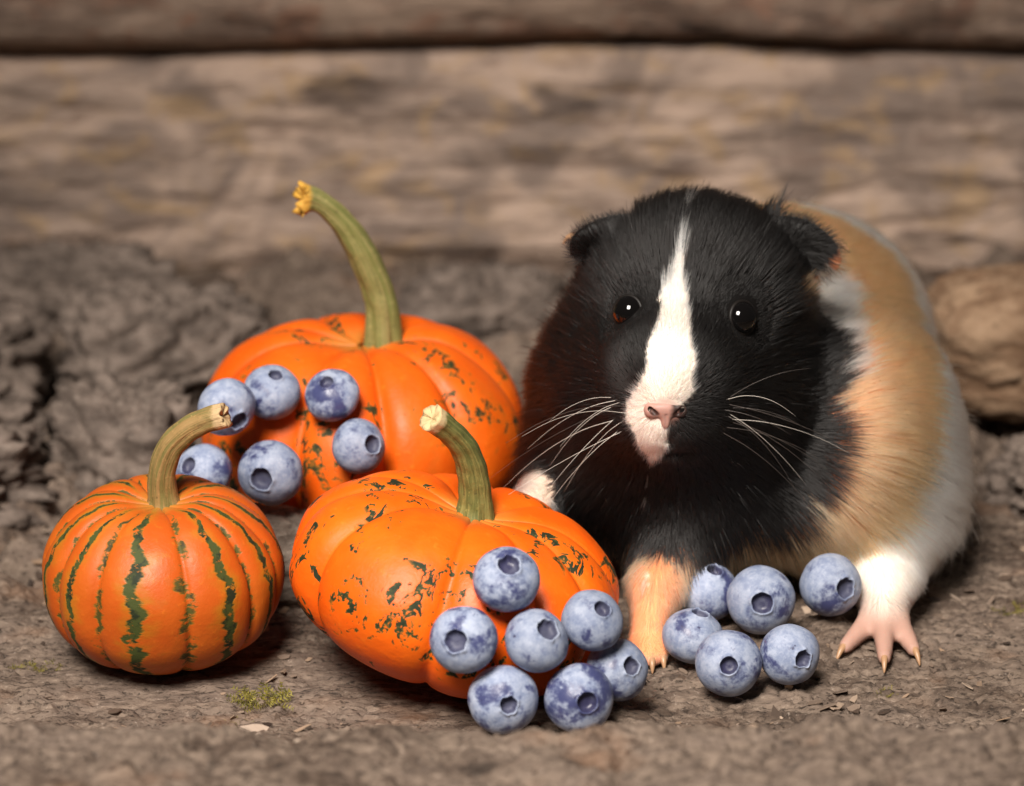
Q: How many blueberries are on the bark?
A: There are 19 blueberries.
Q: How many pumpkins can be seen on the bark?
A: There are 3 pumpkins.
